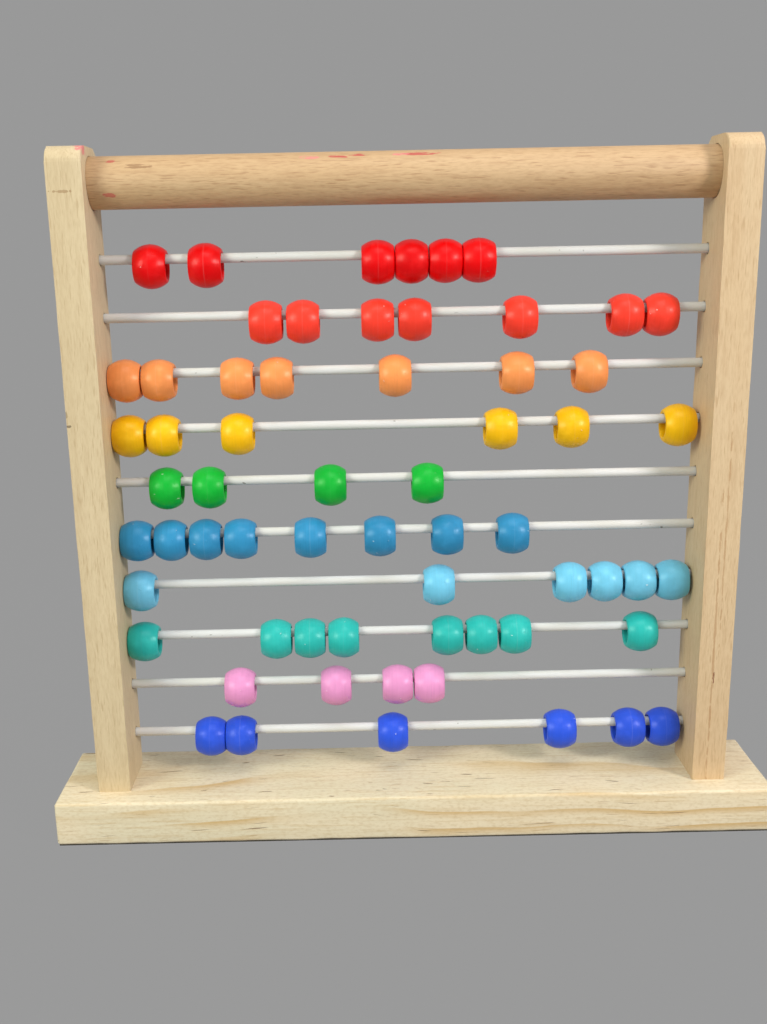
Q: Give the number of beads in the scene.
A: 62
